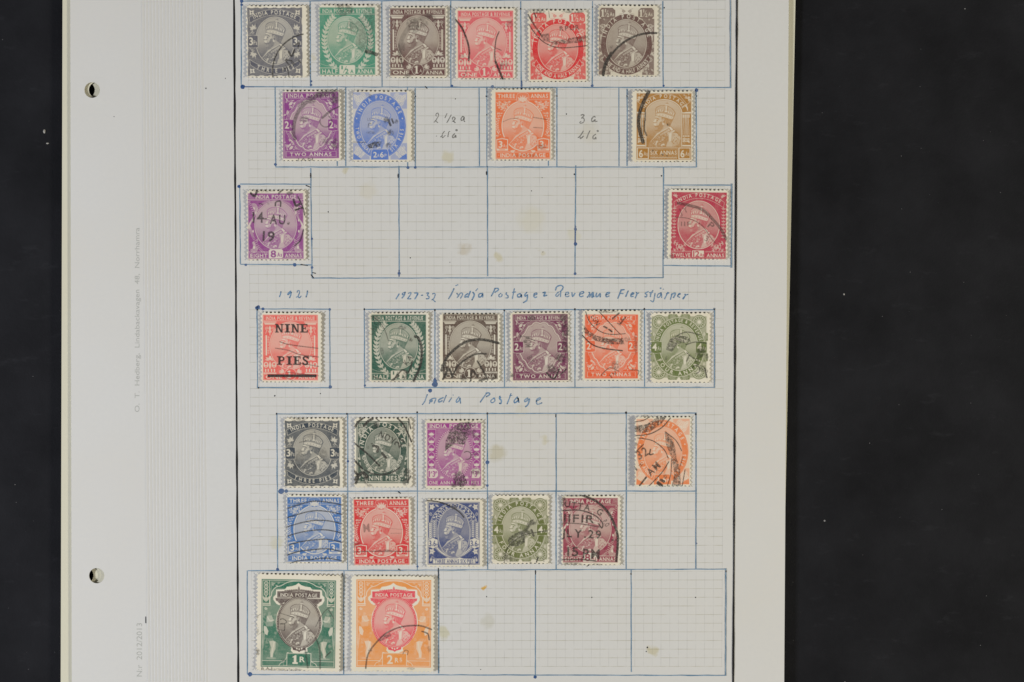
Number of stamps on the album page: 29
